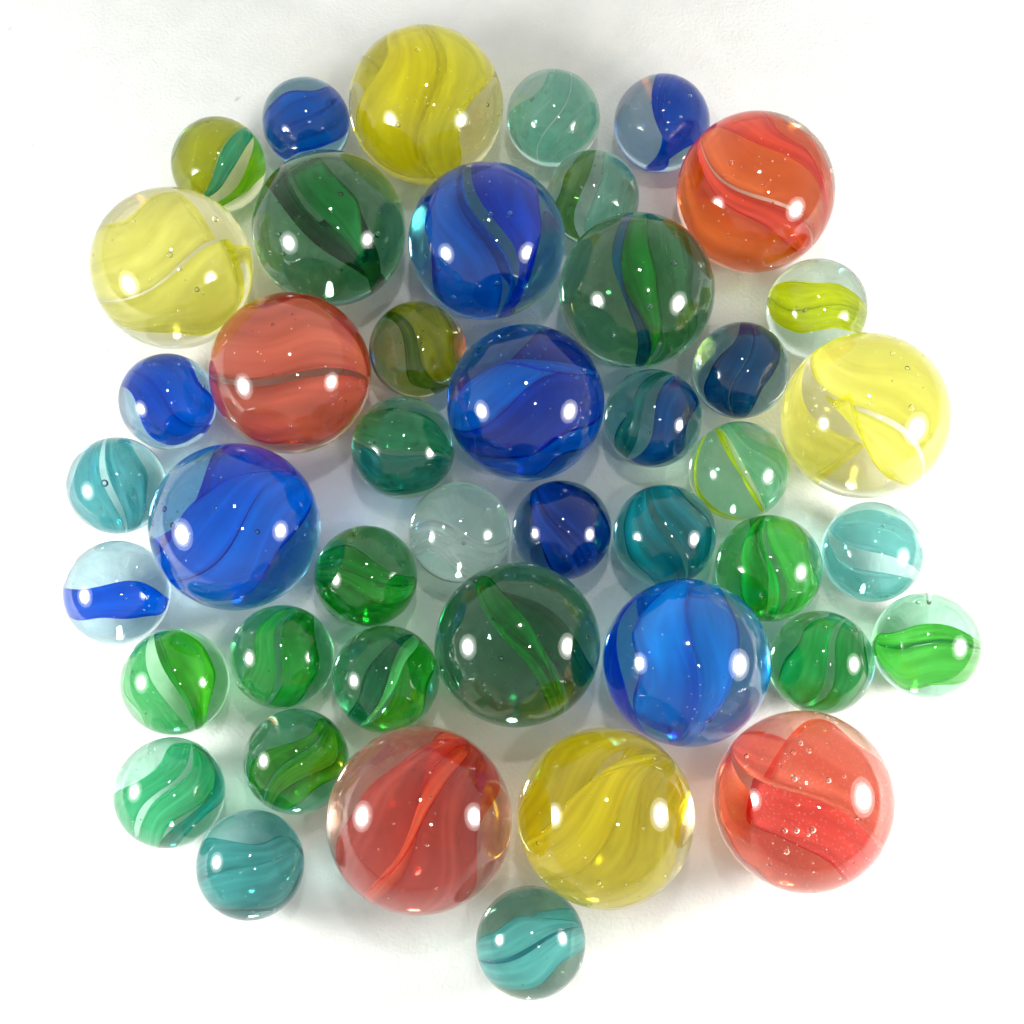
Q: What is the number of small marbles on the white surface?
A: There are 29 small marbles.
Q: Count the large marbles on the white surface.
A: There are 15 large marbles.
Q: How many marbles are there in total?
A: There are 44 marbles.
